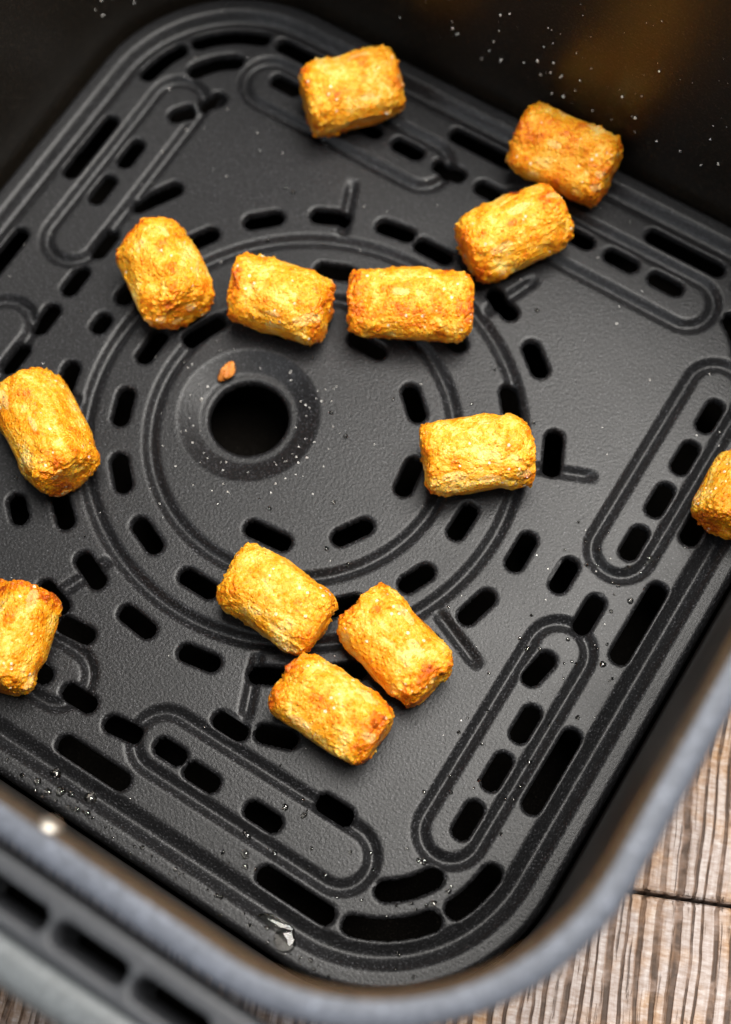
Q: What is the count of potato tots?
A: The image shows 13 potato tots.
